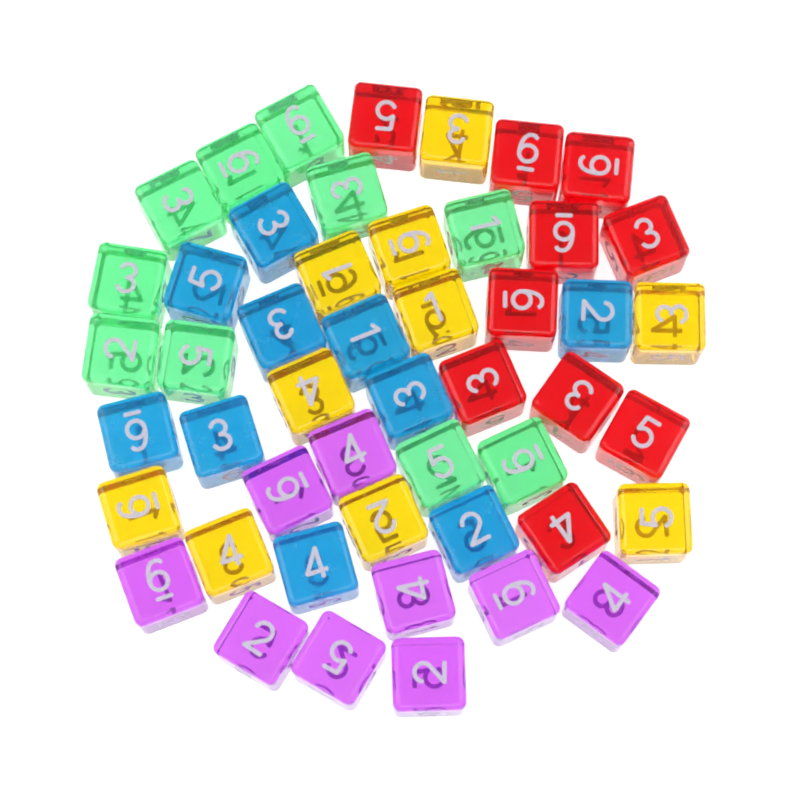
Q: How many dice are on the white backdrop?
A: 49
